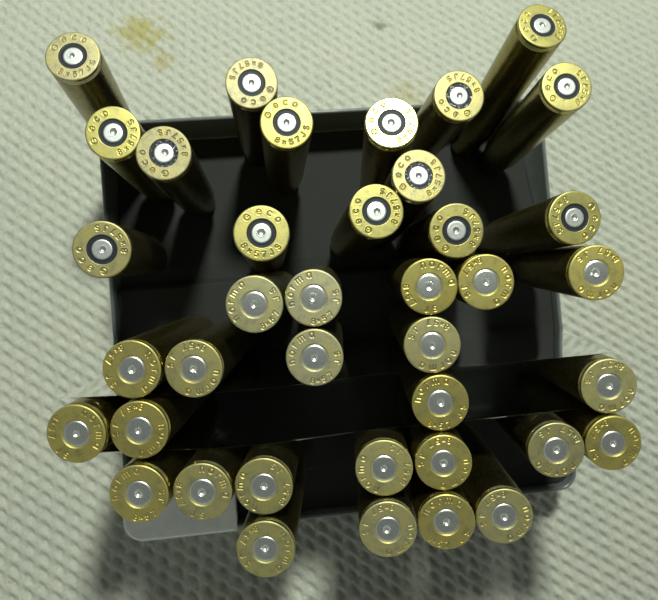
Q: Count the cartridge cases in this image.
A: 39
